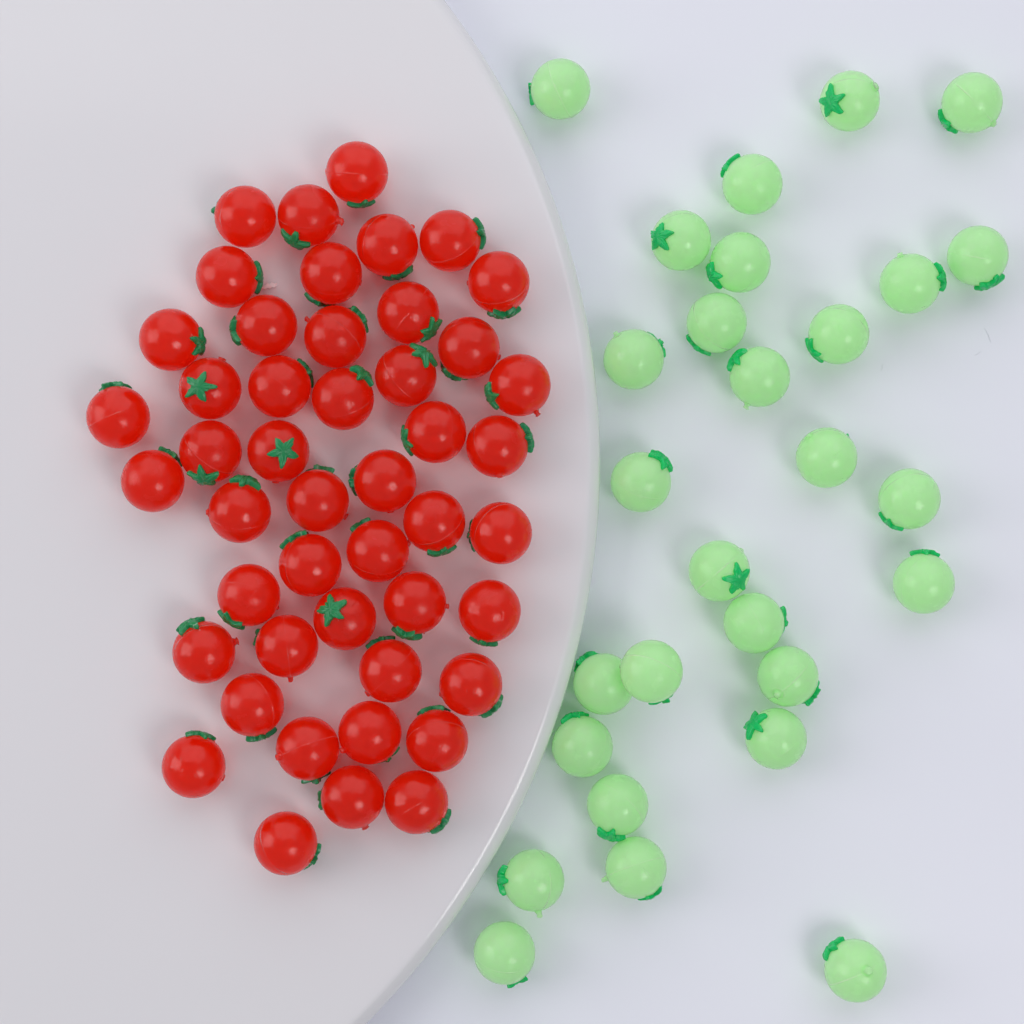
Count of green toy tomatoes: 28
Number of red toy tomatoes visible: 47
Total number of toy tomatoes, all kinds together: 75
